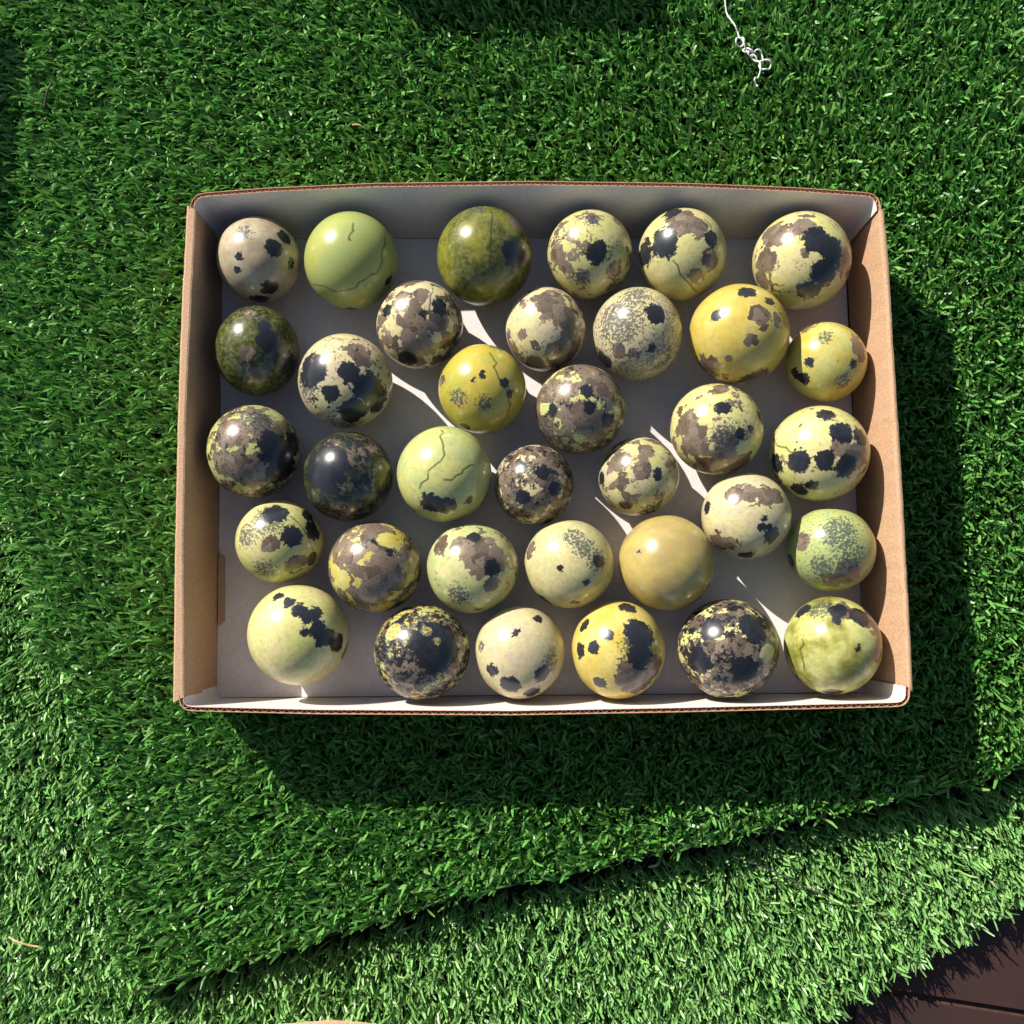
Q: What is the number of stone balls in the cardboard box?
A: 35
